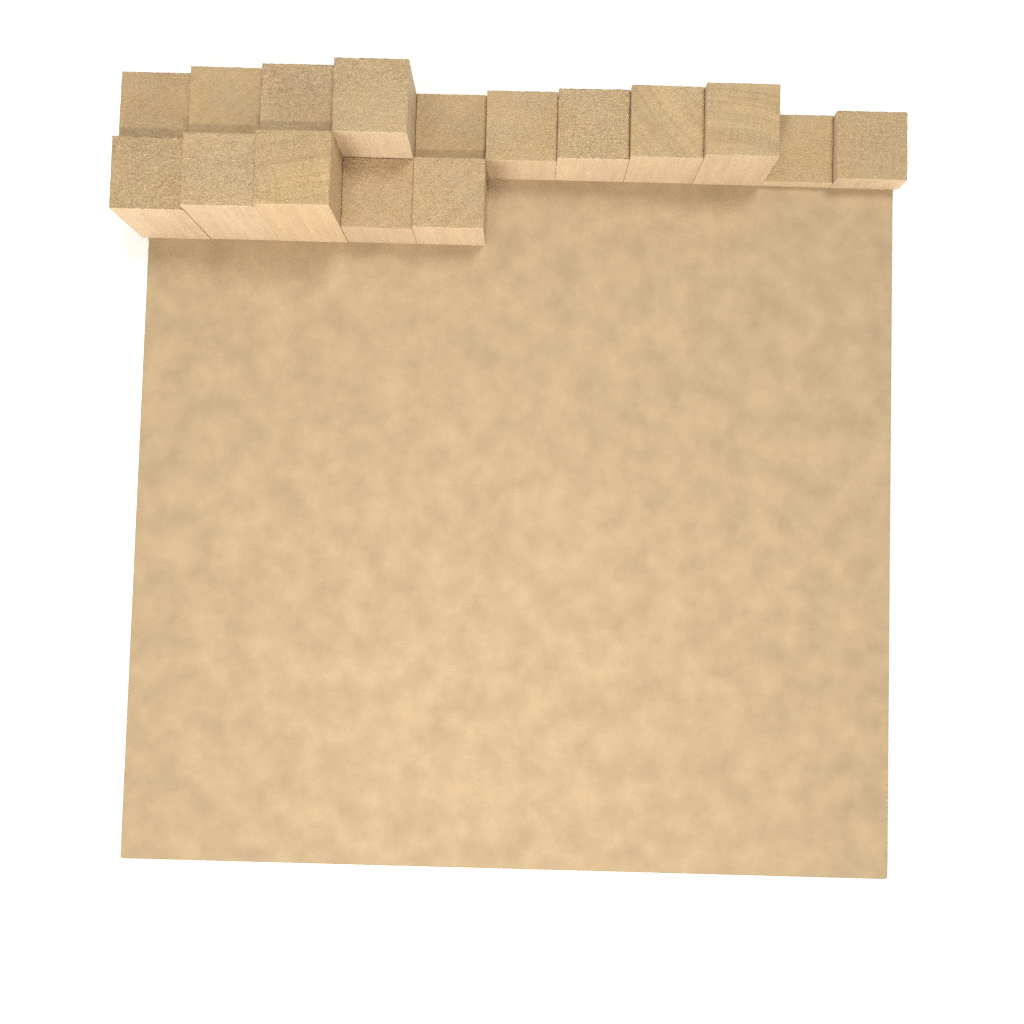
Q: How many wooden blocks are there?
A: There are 16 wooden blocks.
